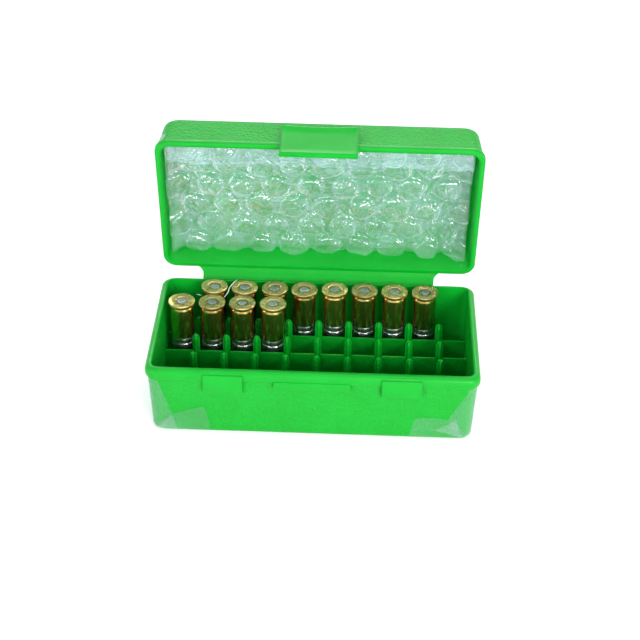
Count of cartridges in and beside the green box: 12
